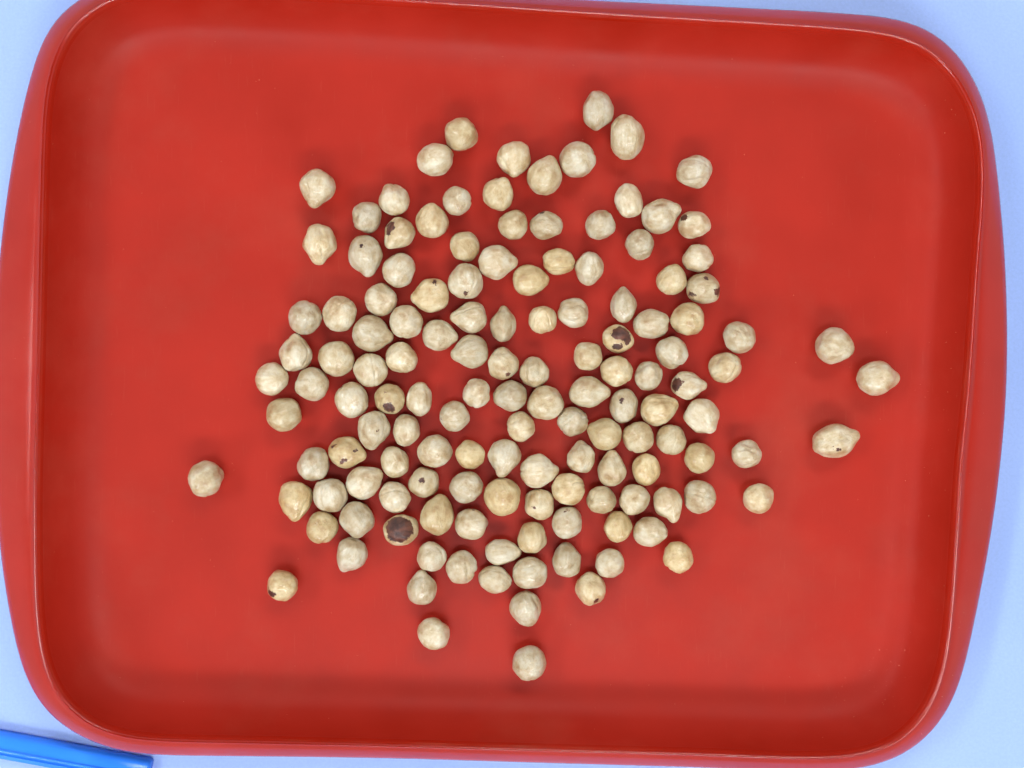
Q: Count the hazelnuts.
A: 138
